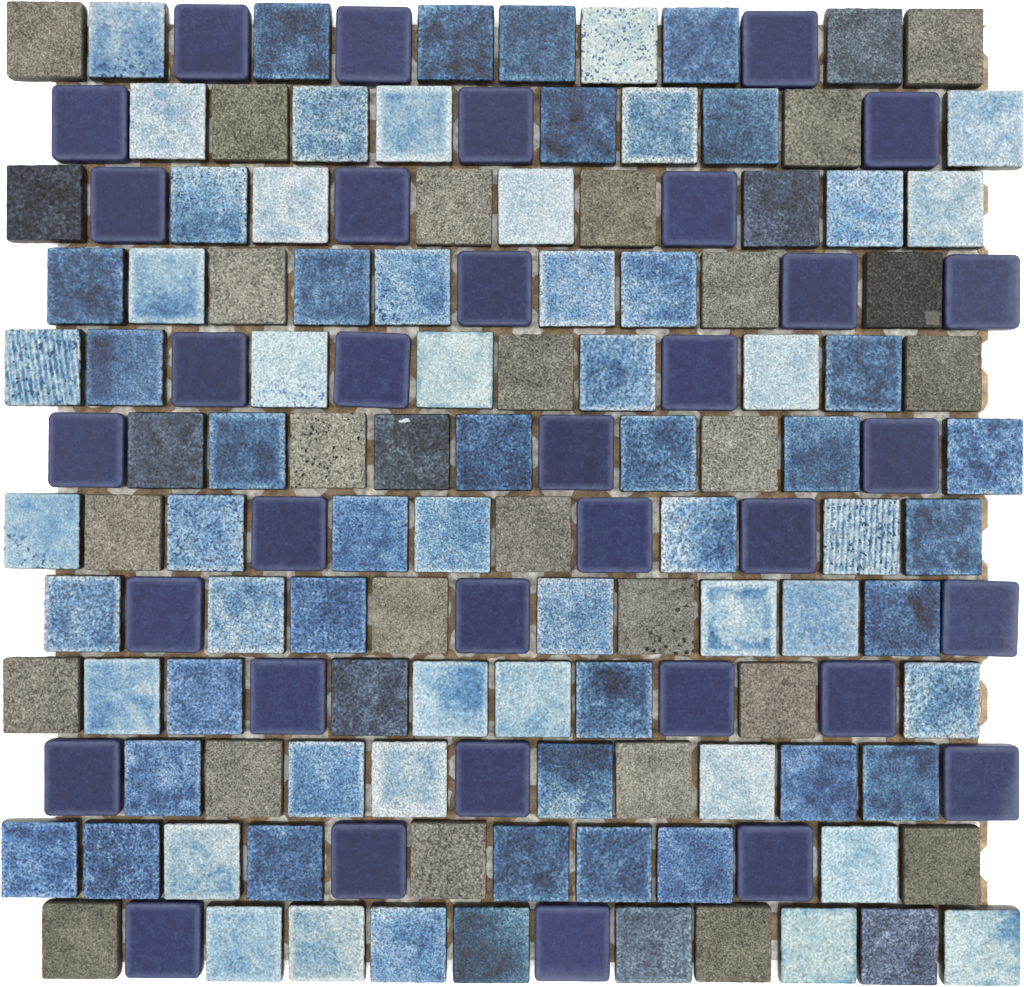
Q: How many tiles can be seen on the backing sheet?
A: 144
